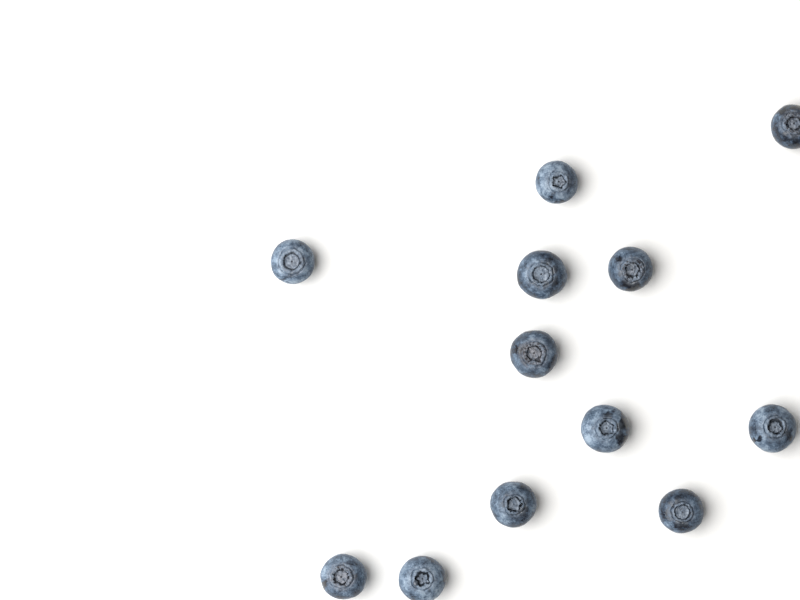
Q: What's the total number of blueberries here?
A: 12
